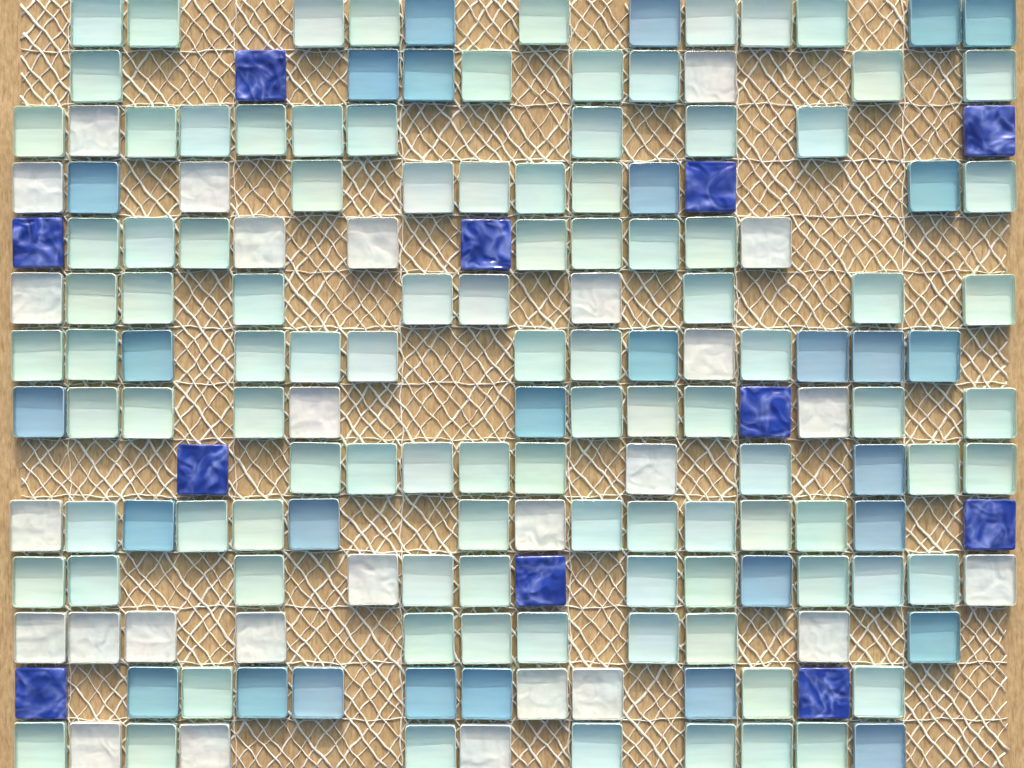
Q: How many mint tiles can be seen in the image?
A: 102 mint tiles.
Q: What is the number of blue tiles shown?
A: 29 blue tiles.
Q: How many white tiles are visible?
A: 27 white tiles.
